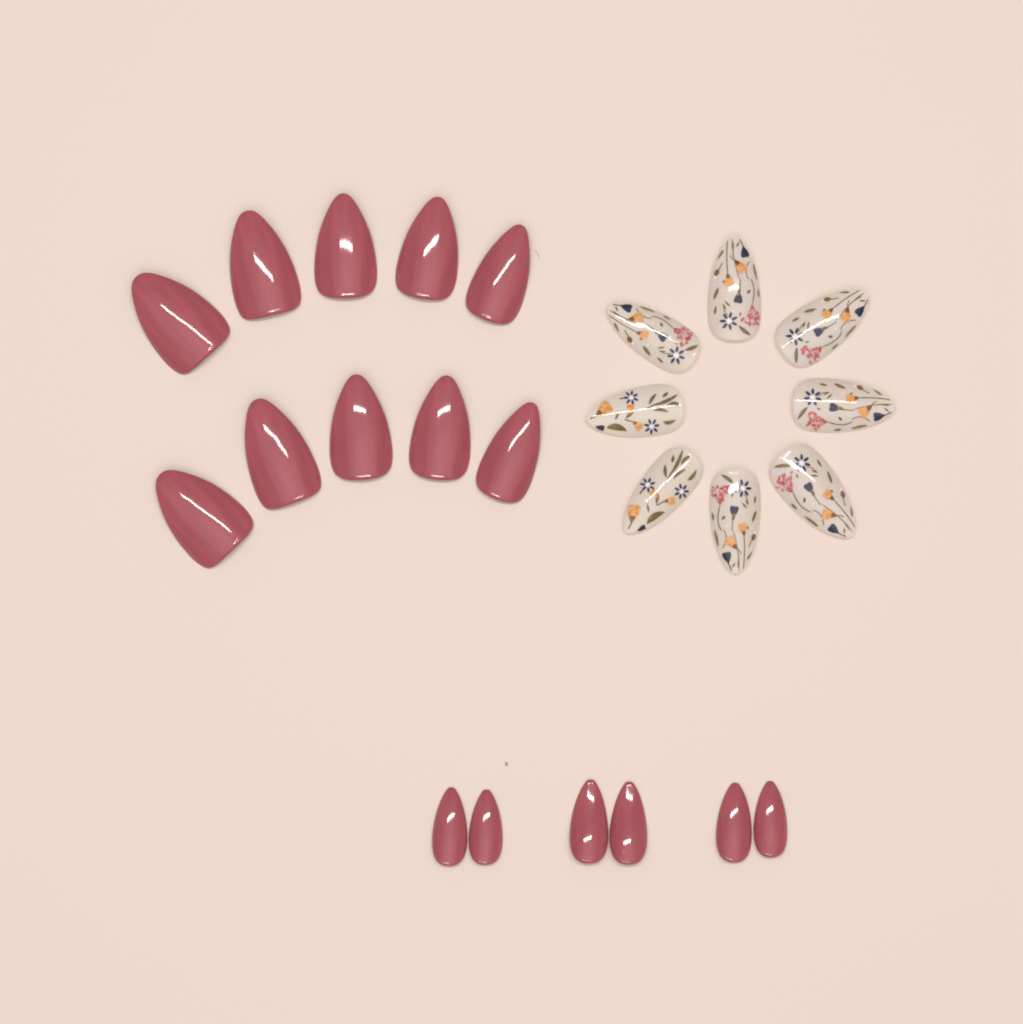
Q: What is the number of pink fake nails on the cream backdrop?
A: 16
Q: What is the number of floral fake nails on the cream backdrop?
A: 8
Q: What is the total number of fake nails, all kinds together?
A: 24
